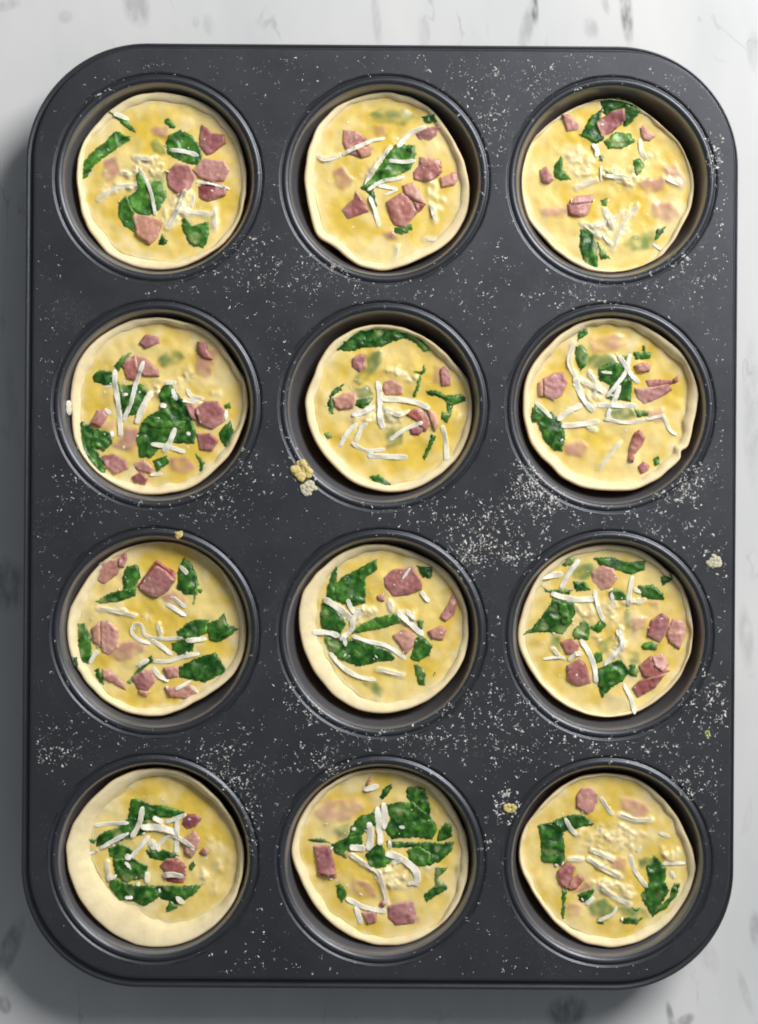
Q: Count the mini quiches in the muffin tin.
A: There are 12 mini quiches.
